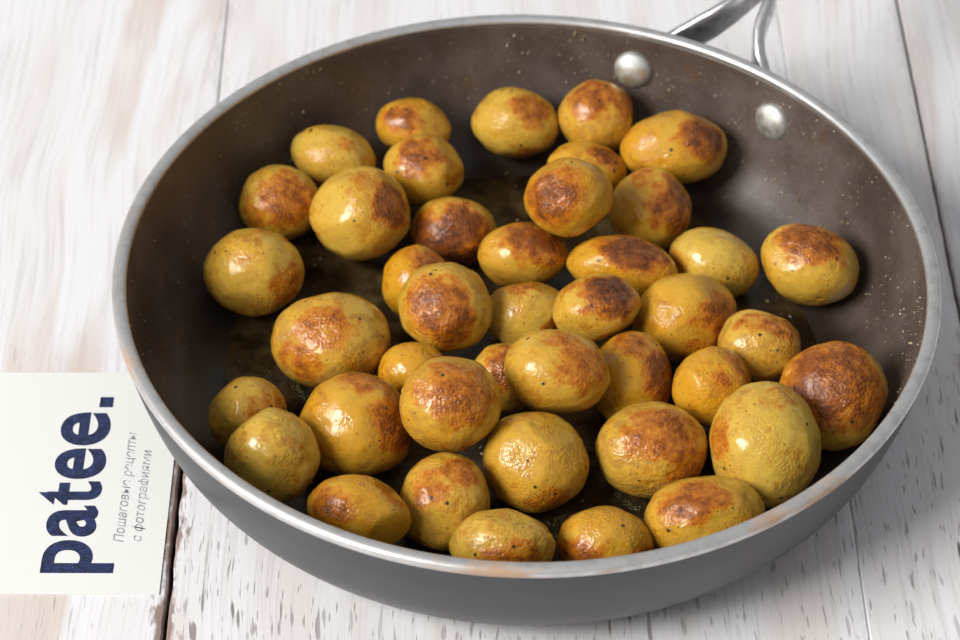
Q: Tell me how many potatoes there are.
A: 42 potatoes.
